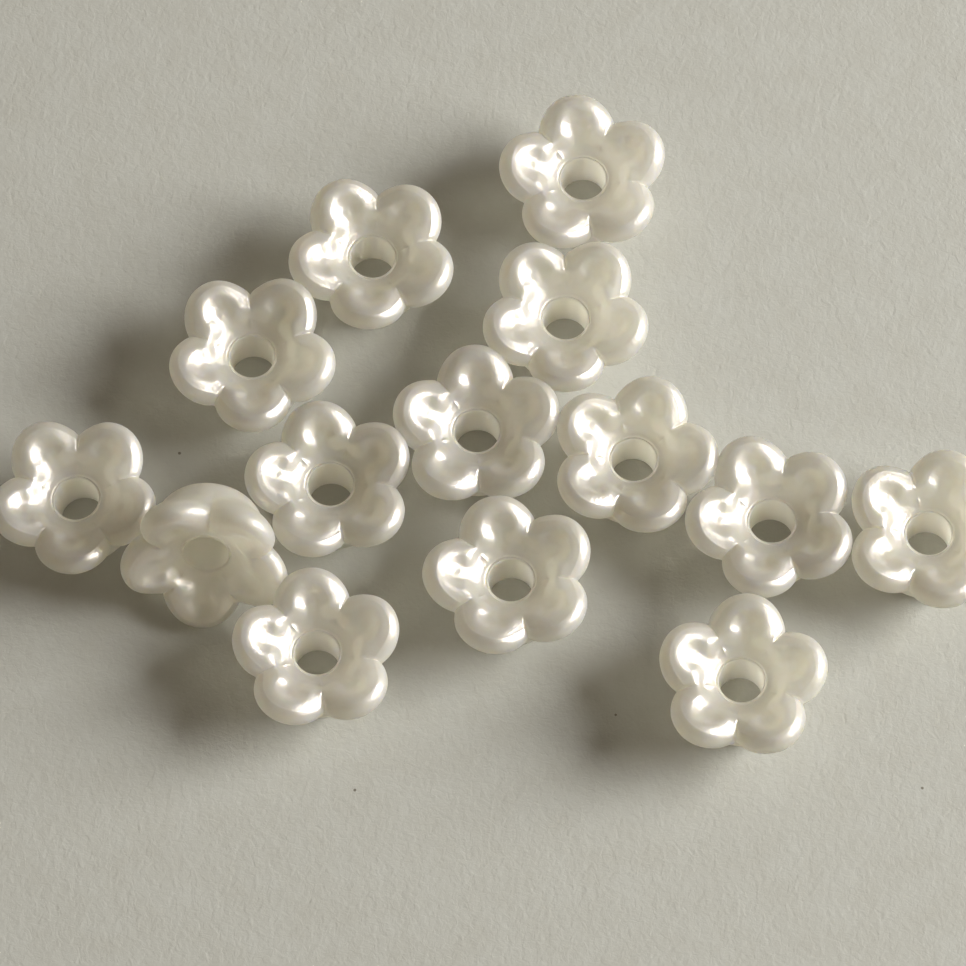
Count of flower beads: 14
